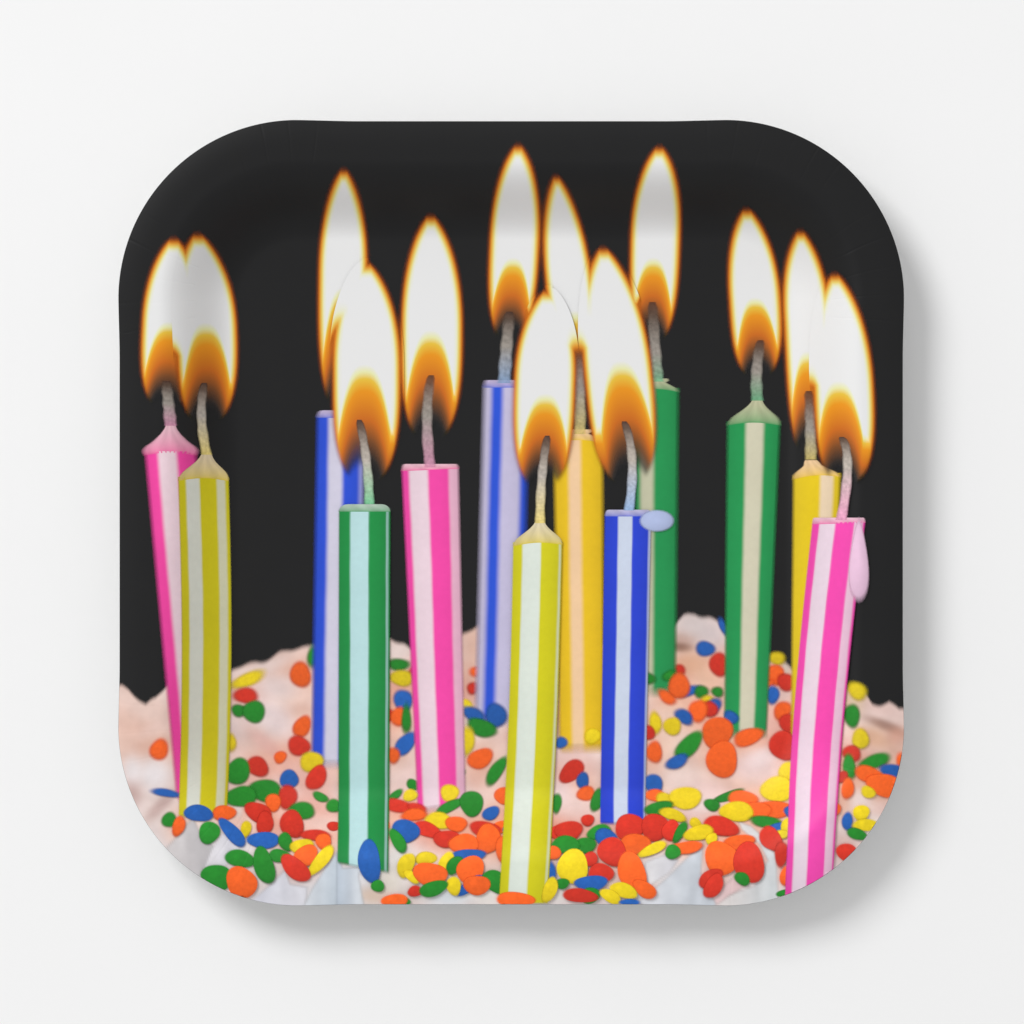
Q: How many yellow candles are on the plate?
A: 4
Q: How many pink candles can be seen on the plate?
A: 3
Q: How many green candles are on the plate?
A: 3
